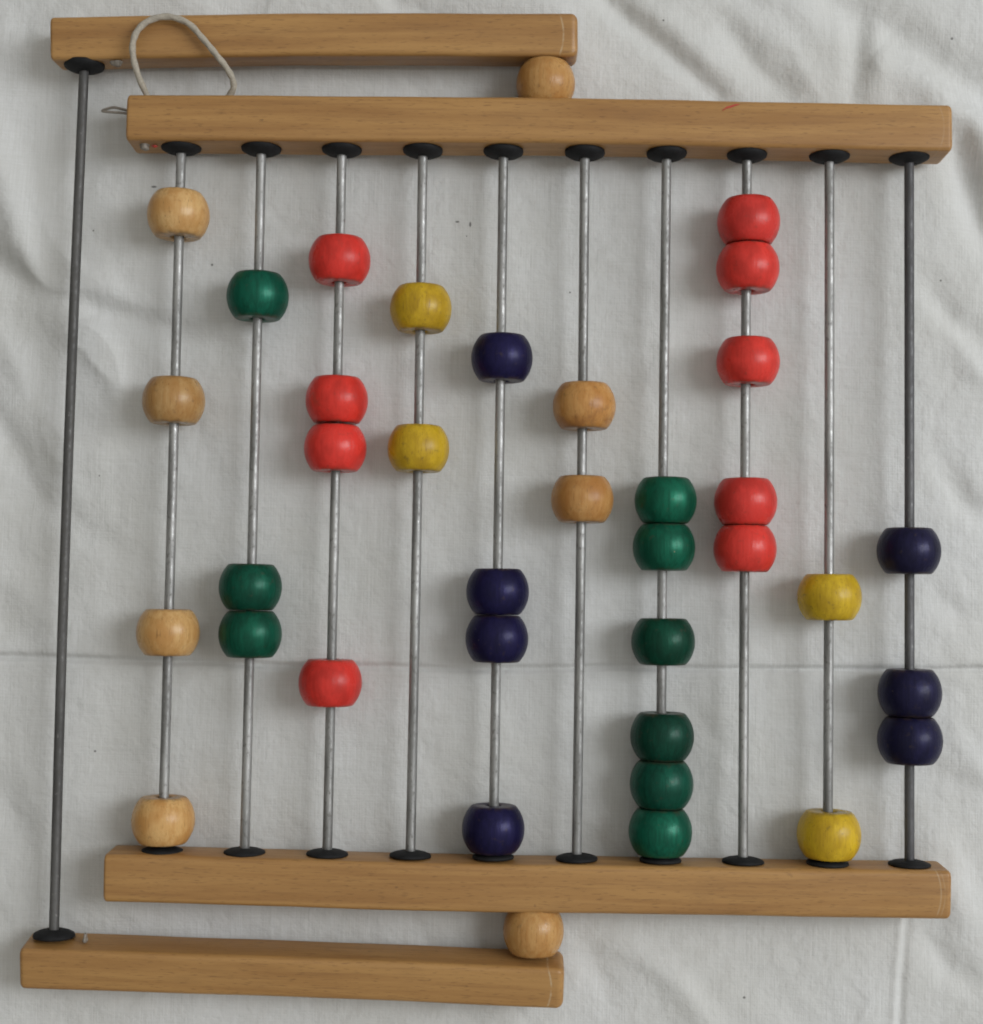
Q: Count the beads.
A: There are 35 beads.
